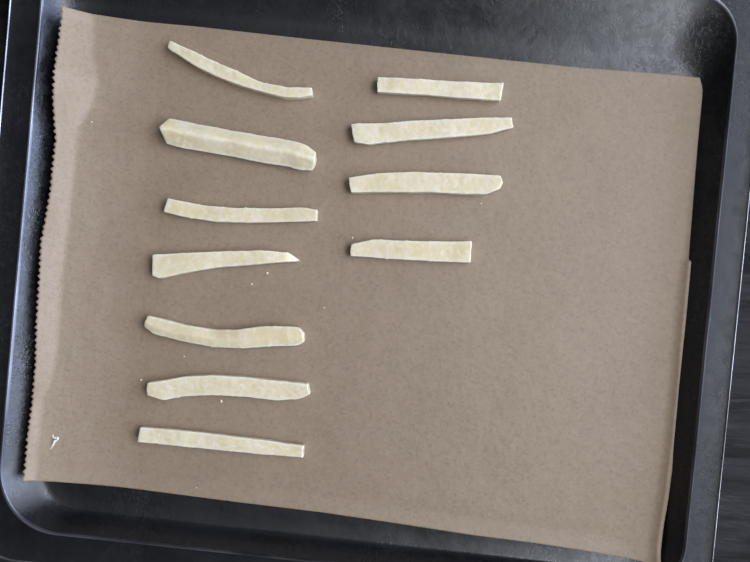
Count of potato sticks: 11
